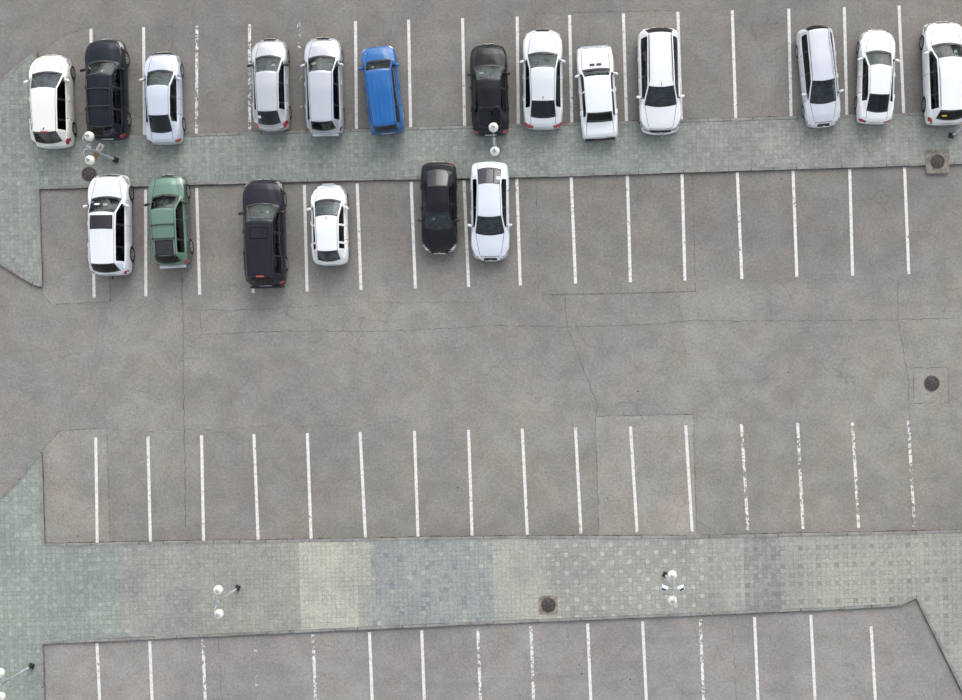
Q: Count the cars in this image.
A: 19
